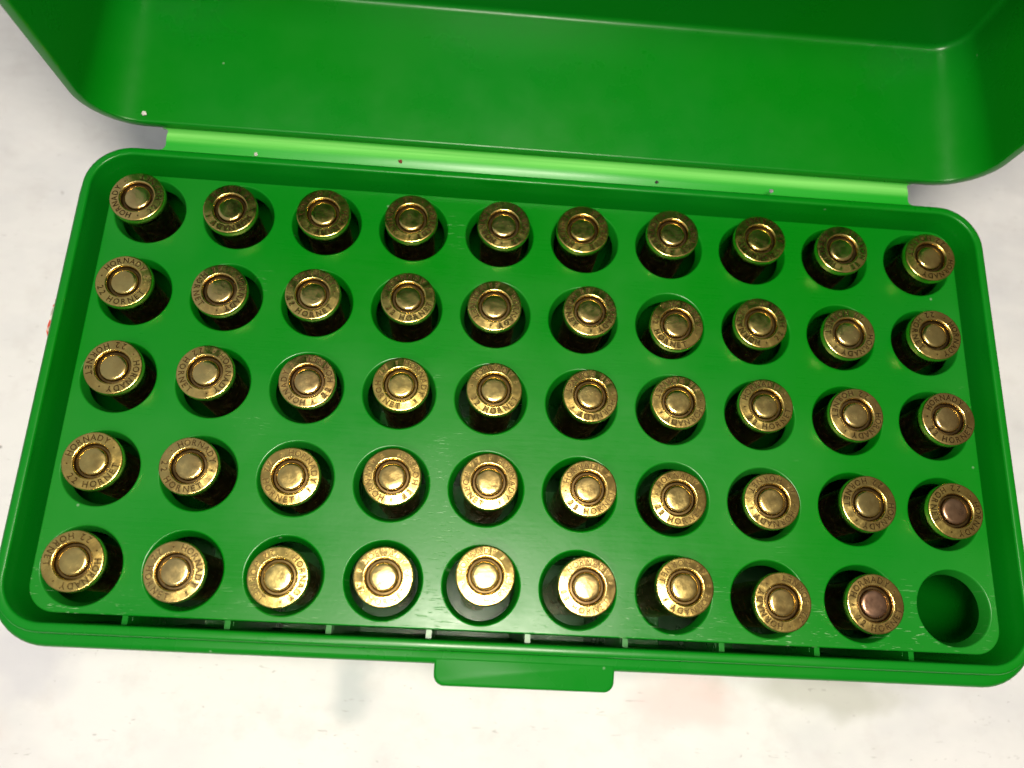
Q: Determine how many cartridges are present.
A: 49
